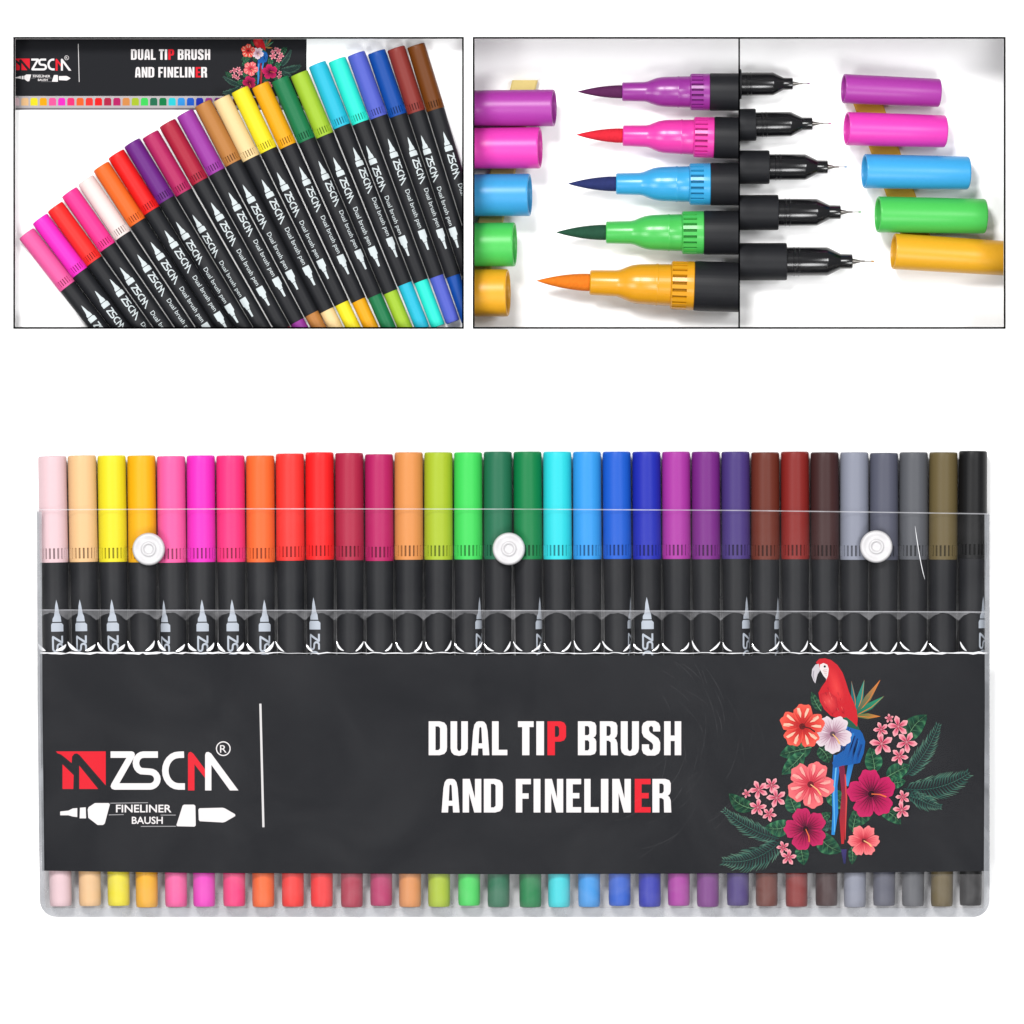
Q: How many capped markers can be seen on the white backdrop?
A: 55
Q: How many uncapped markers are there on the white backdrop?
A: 10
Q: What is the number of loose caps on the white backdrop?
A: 10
